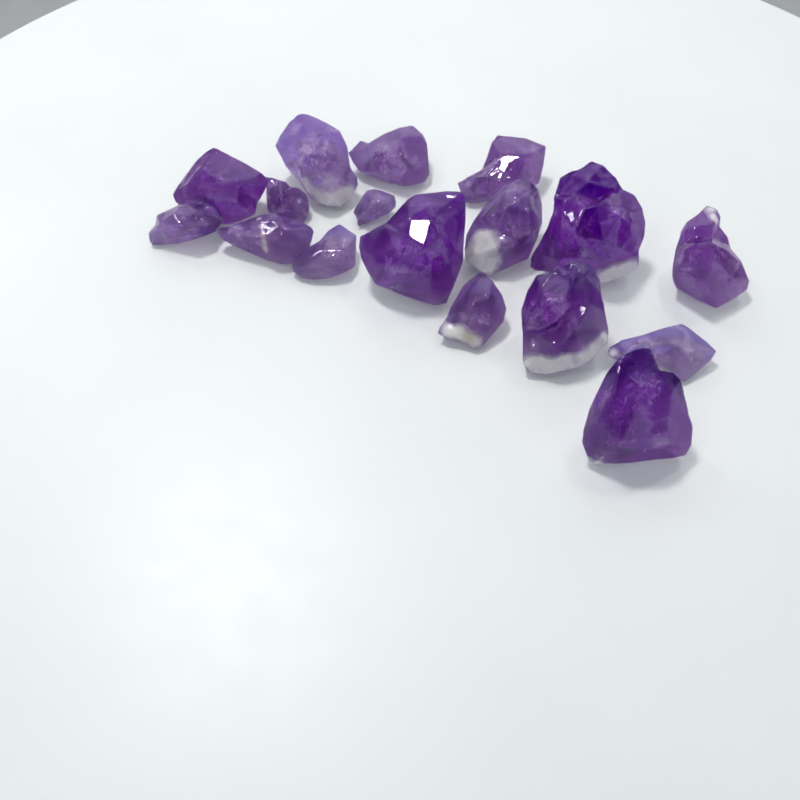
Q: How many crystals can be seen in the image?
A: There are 17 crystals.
